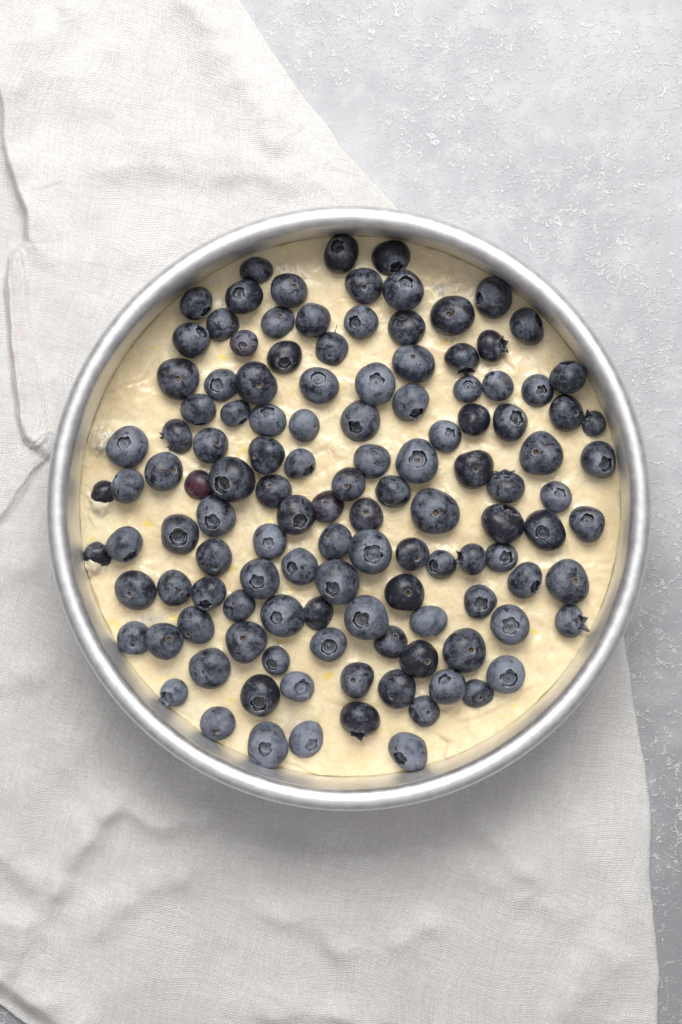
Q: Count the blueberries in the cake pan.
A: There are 123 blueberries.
